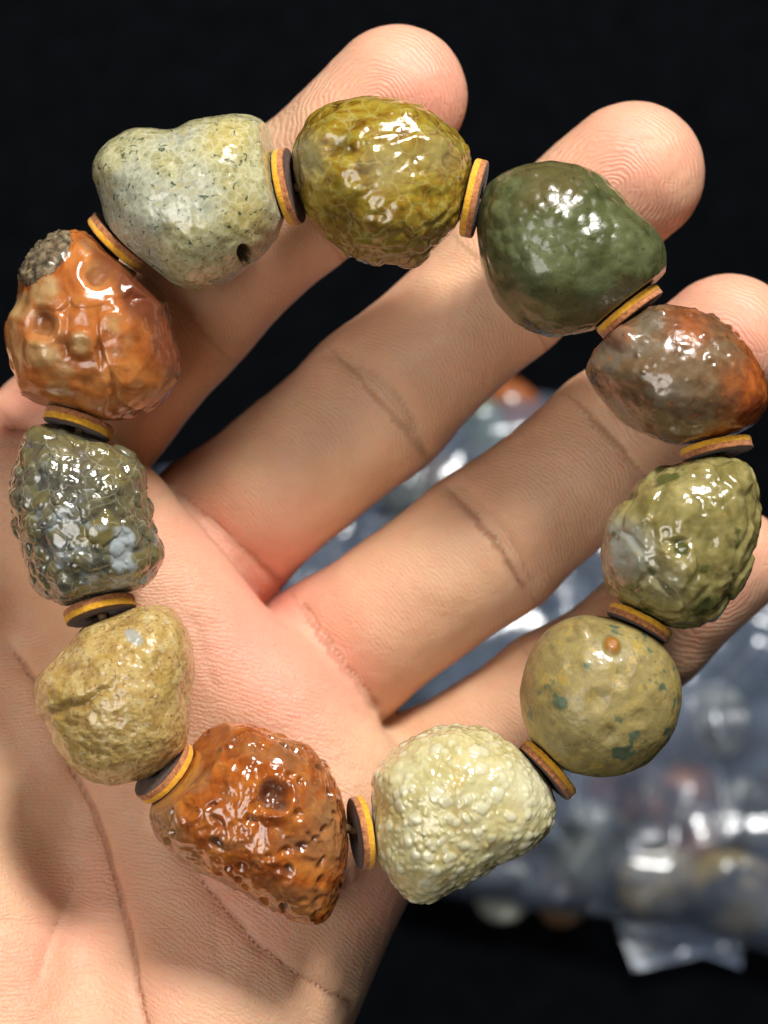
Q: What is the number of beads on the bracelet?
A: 11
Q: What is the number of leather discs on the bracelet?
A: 11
